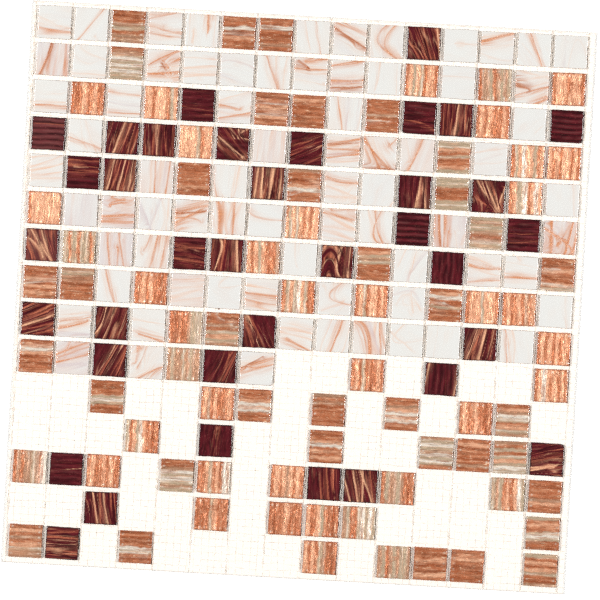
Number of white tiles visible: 73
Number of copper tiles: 75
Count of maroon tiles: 36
